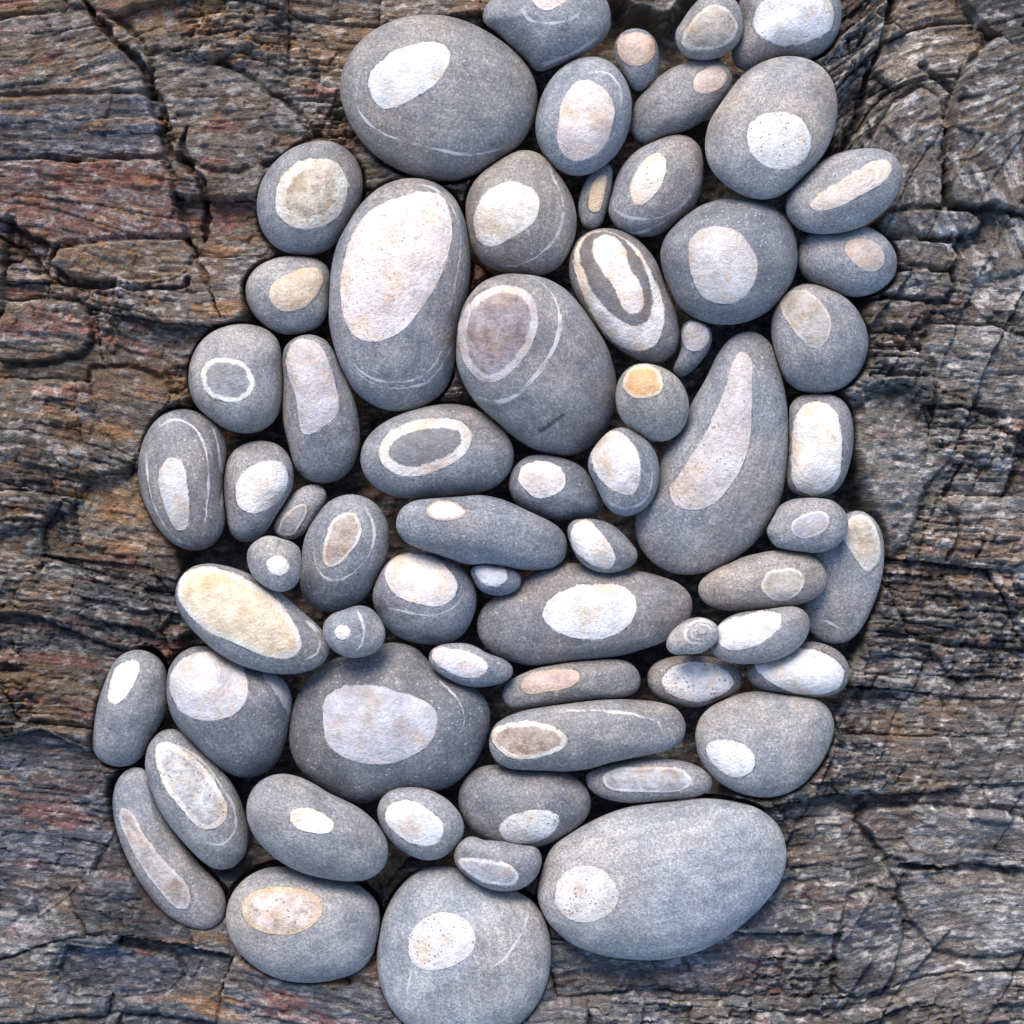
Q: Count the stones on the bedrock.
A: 65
